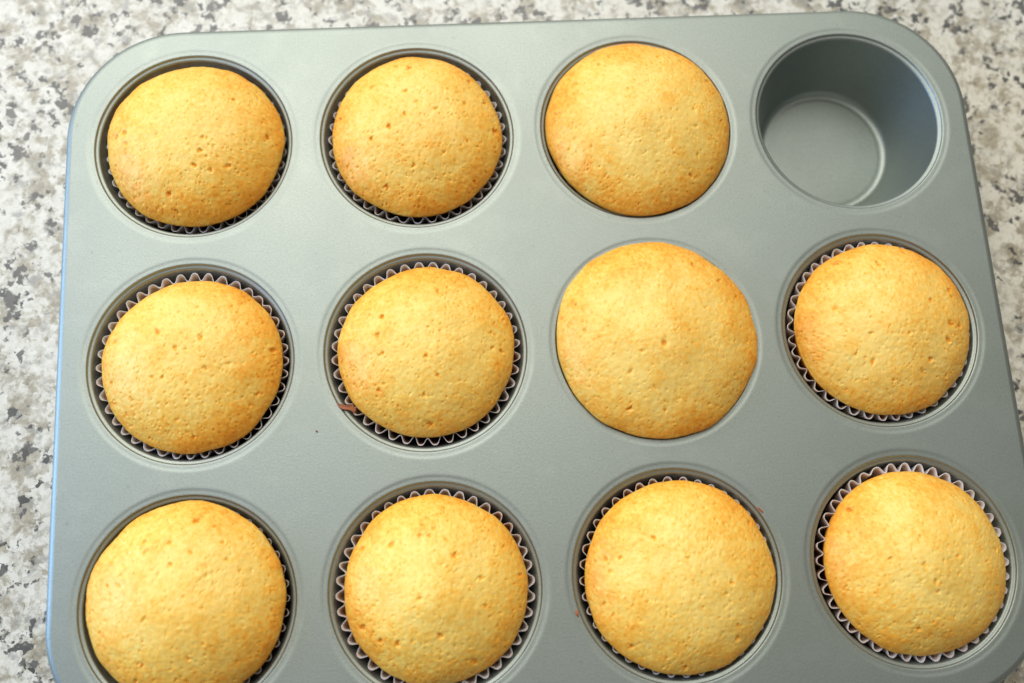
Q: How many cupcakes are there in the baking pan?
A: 11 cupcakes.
